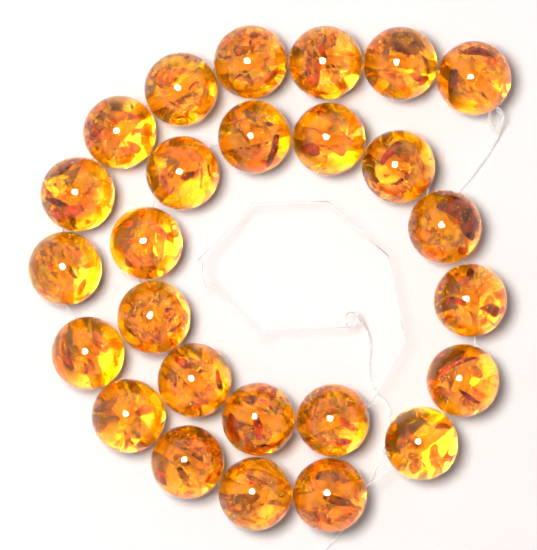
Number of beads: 26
